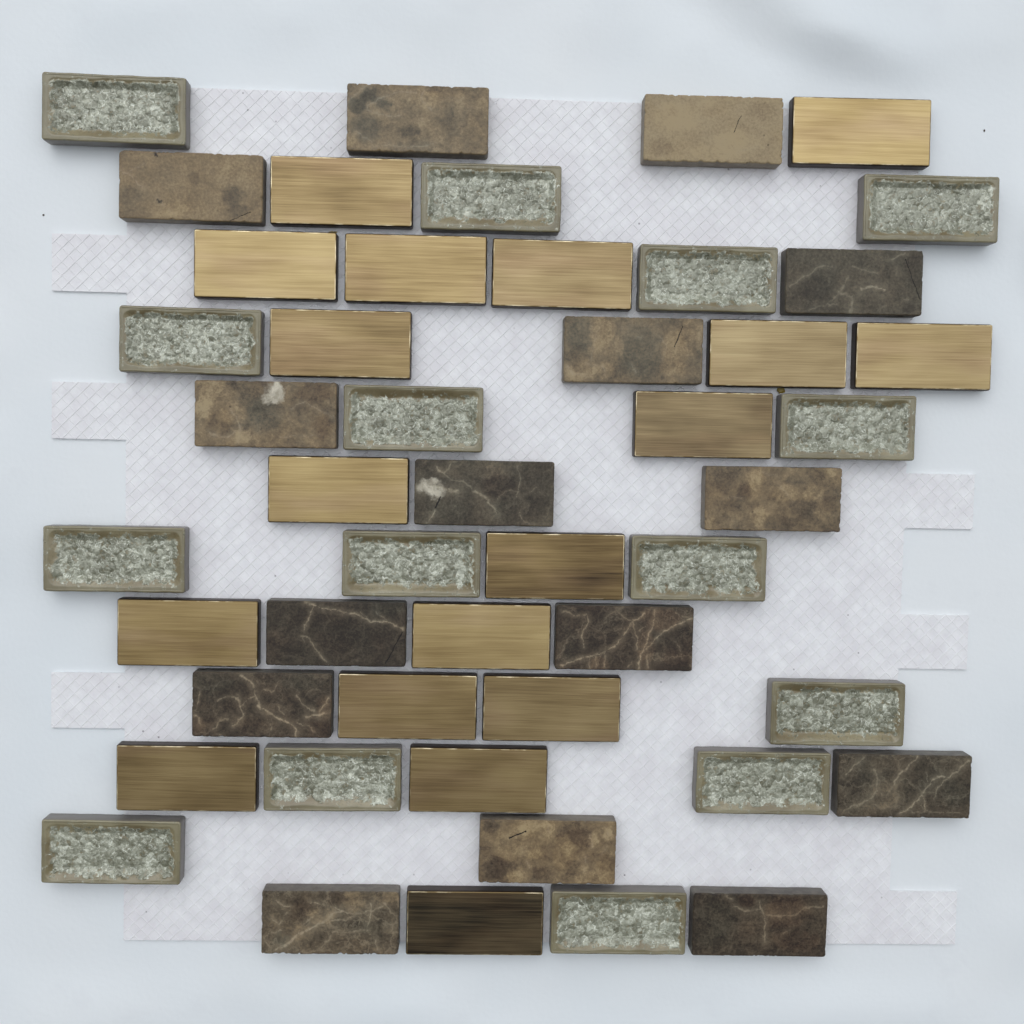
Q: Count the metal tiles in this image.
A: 18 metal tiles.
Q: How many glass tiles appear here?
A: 15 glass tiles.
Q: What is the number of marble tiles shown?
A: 15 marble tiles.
